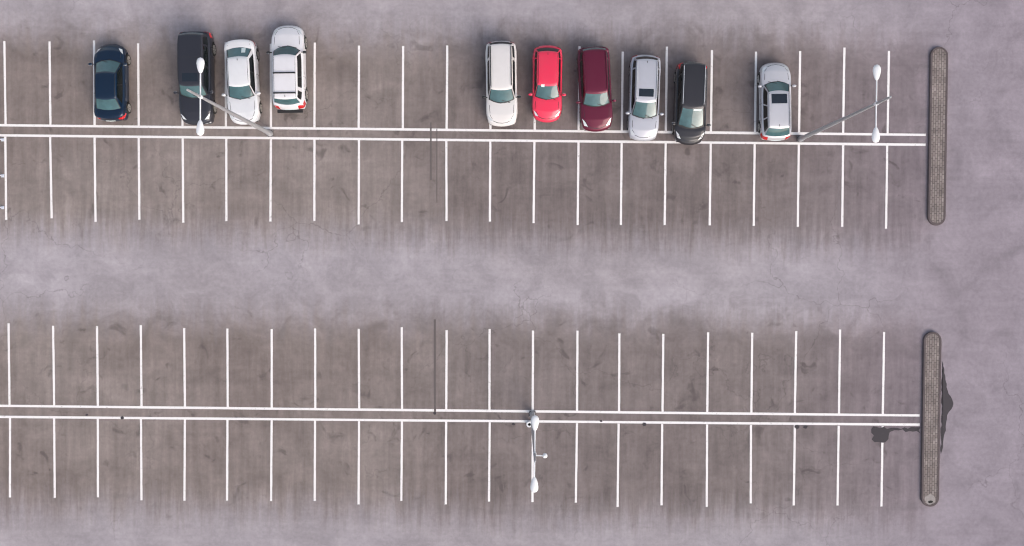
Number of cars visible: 10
